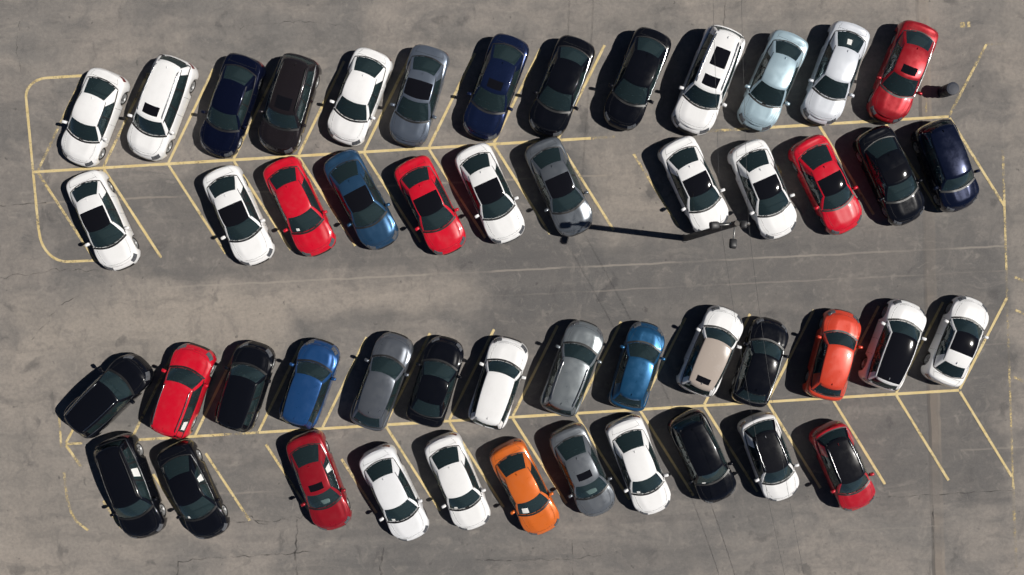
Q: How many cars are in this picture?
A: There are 50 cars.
